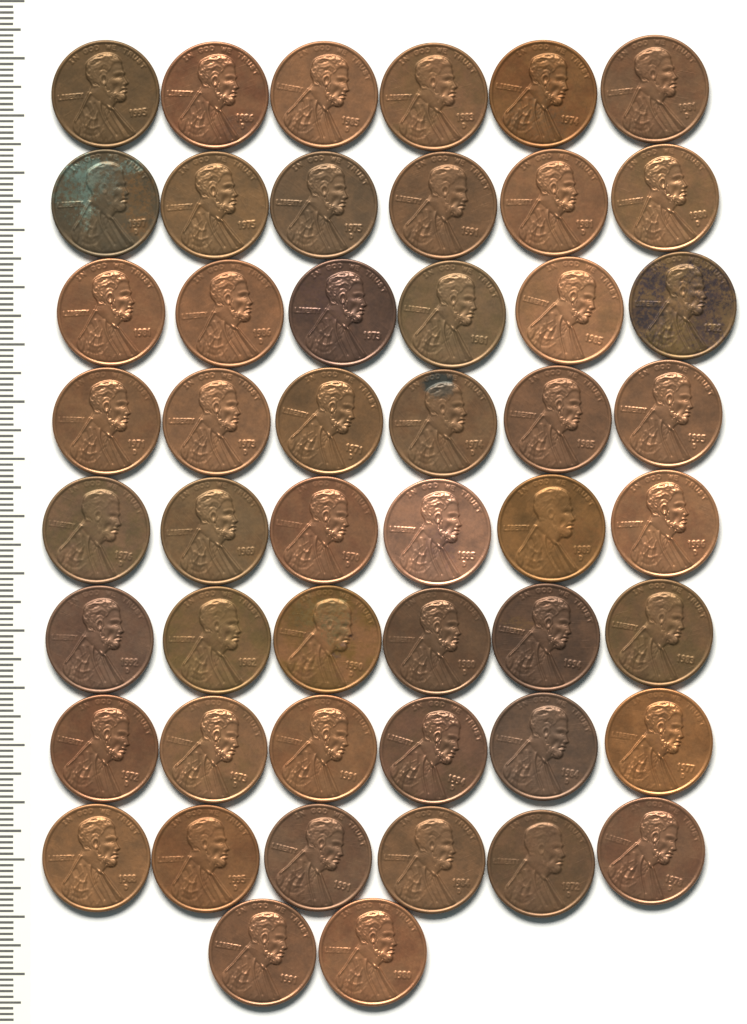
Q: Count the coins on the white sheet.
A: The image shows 50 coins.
